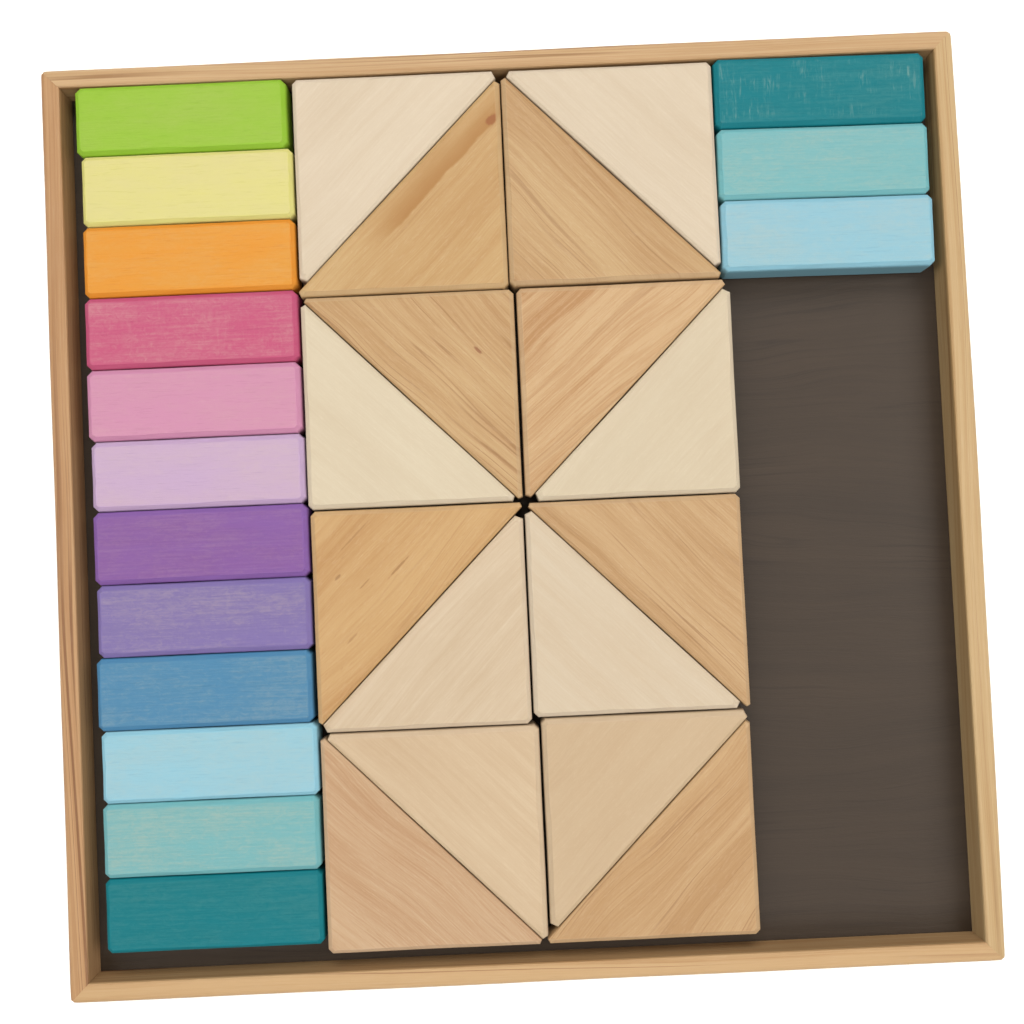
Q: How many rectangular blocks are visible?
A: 15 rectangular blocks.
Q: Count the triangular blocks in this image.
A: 16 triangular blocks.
